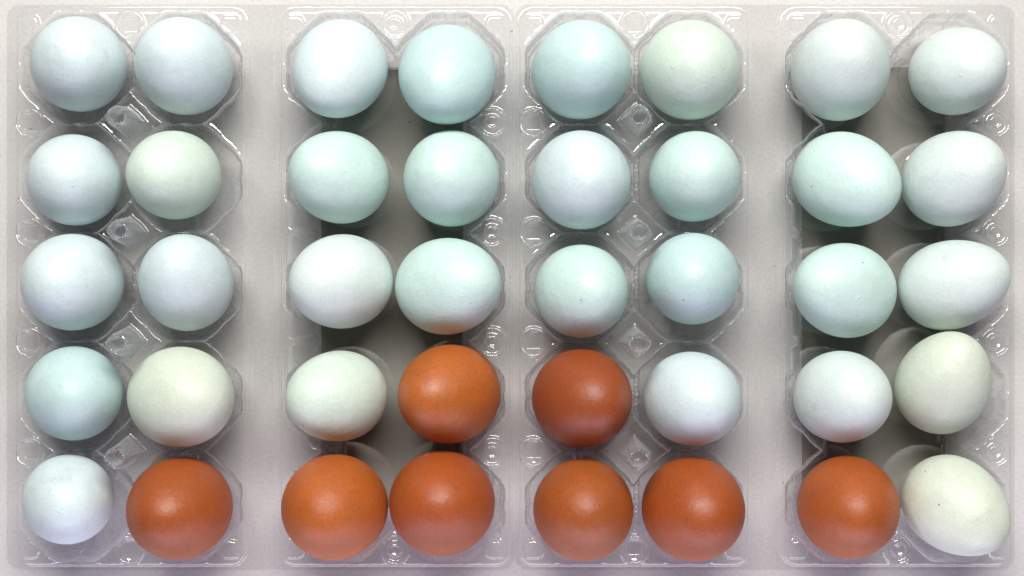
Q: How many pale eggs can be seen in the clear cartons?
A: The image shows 32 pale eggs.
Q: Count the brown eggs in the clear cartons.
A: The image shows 8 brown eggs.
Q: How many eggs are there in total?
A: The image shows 40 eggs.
